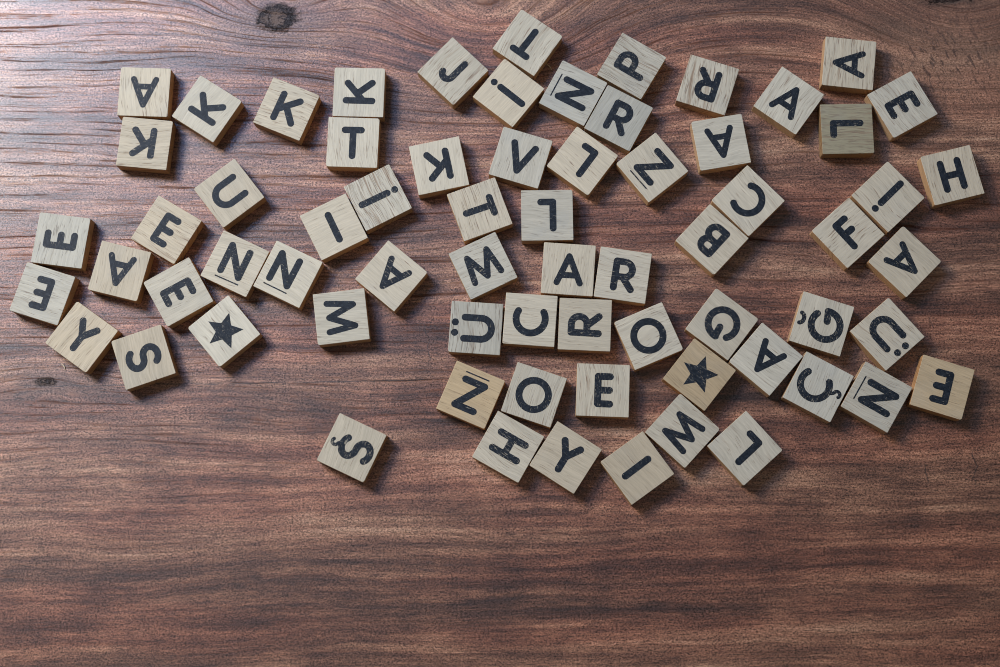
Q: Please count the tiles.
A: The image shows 69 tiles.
